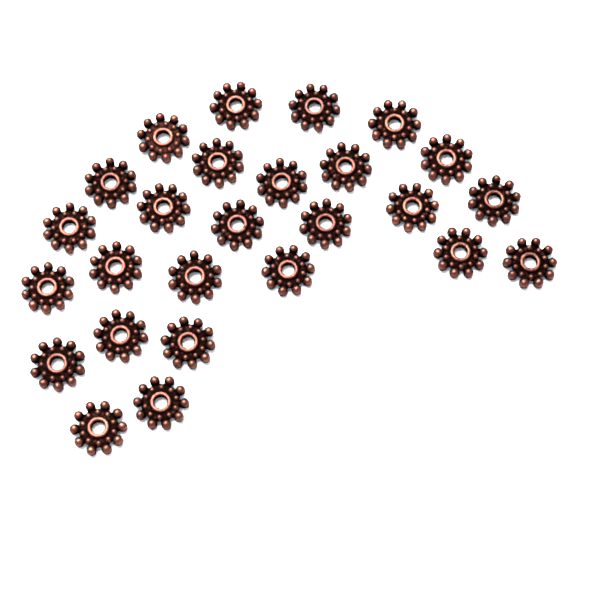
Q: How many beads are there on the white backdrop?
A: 26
